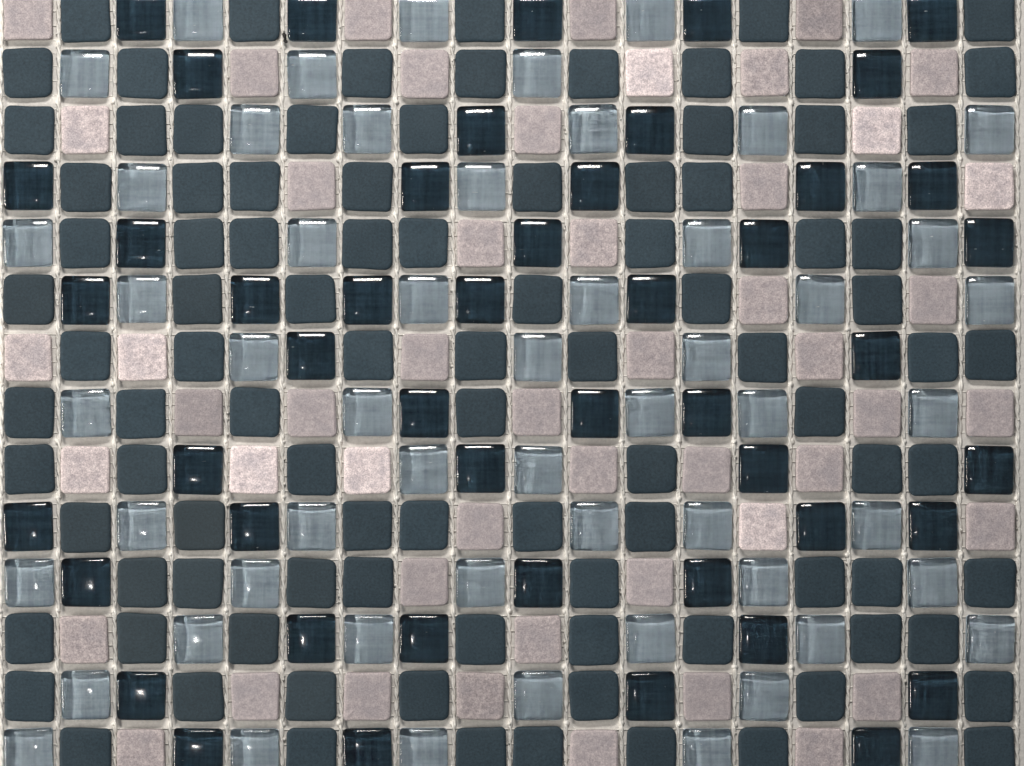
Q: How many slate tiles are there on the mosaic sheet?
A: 97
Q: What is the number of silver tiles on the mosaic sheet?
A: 57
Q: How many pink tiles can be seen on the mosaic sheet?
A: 50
